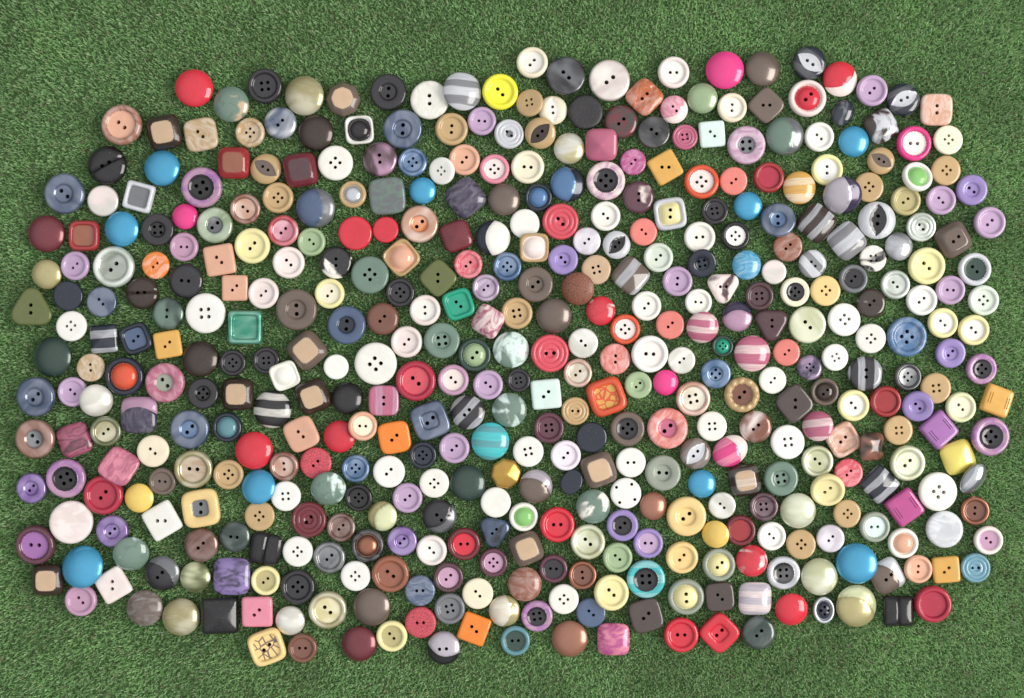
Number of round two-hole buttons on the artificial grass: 190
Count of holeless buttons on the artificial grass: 145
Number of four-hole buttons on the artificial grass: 81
